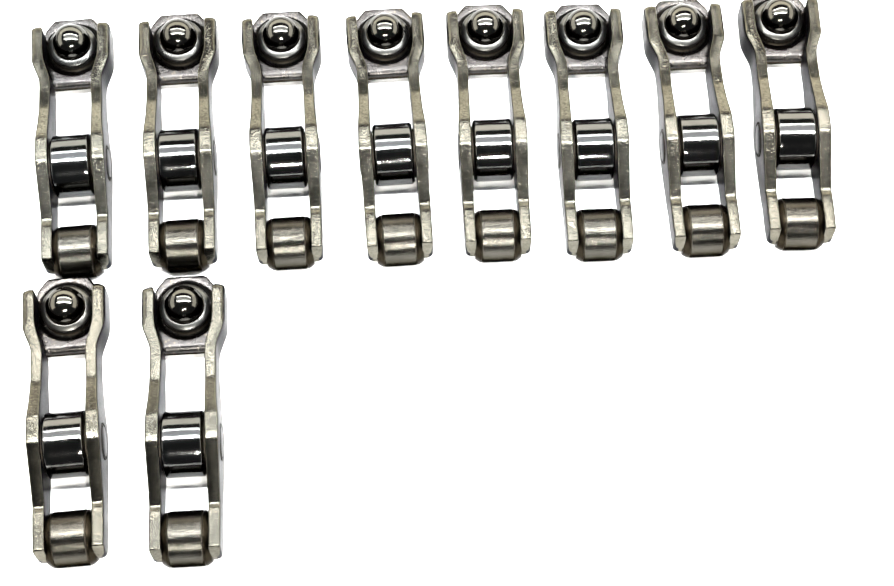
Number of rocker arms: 10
